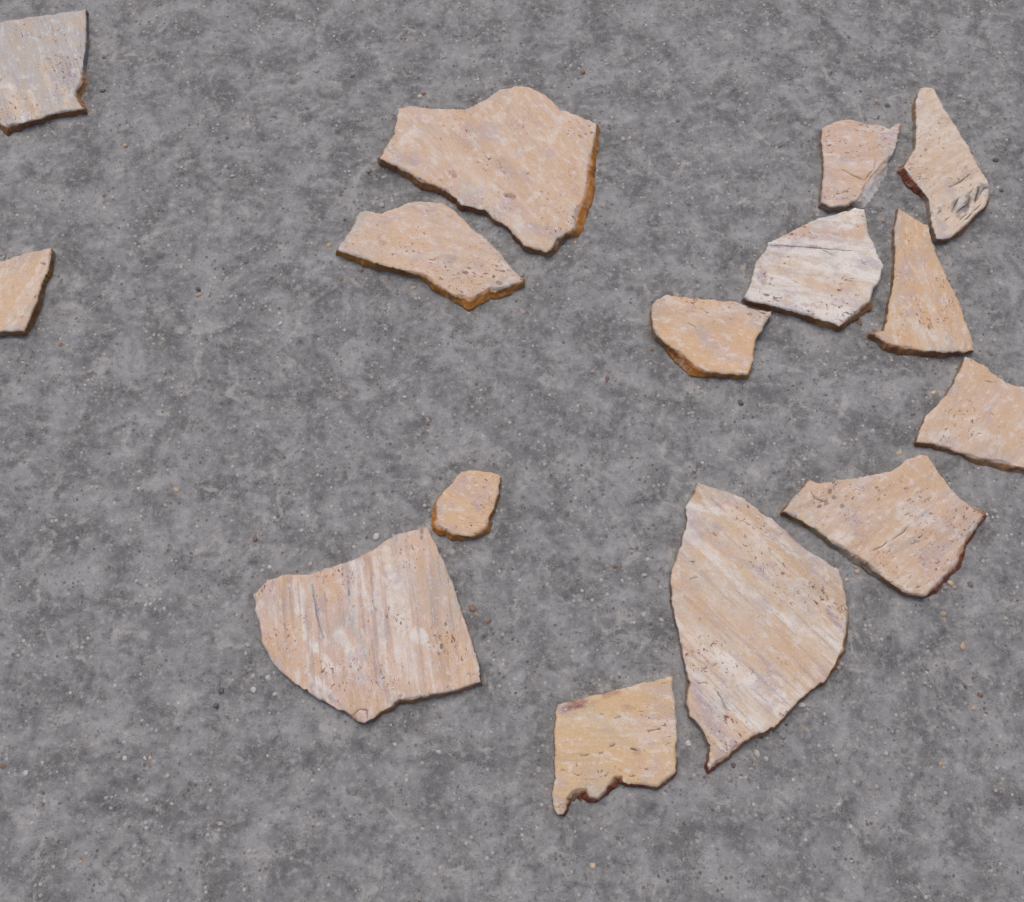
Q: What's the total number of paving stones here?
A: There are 15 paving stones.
